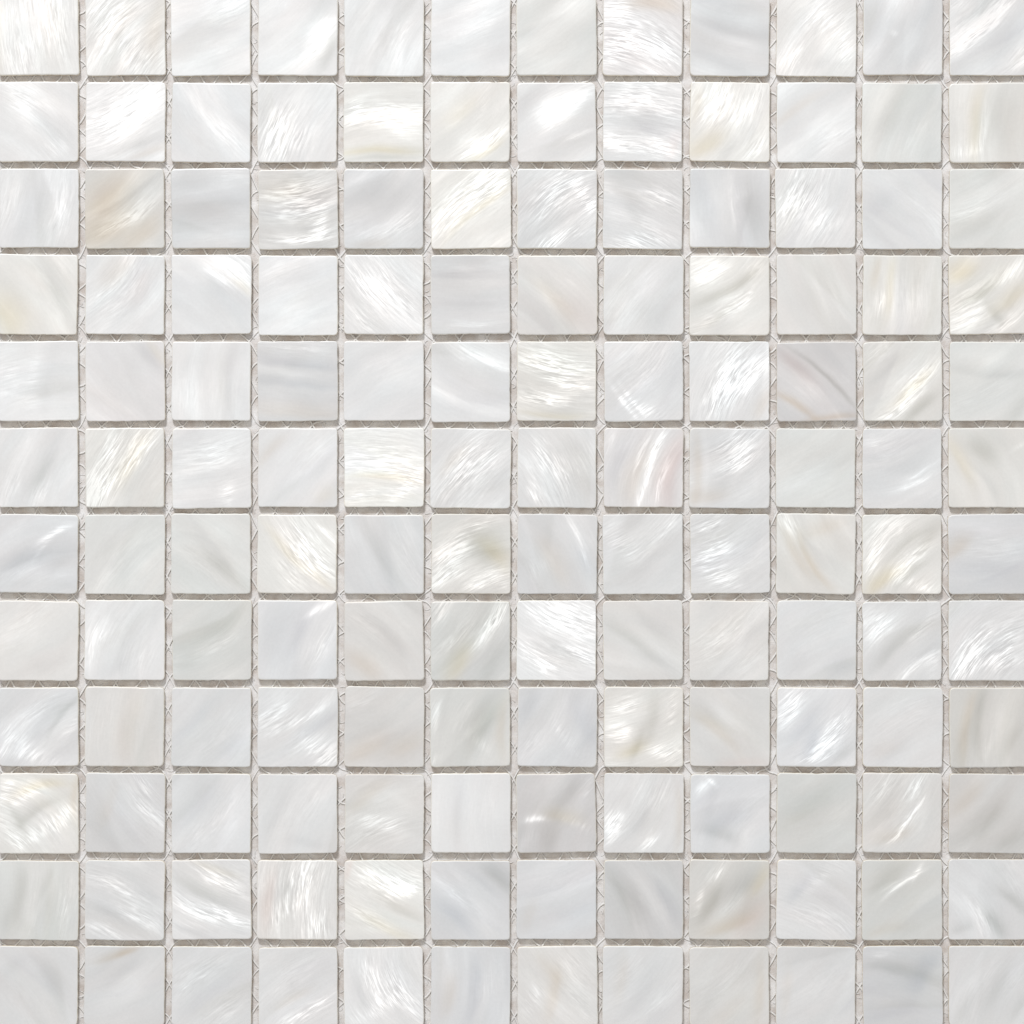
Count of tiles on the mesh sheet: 144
